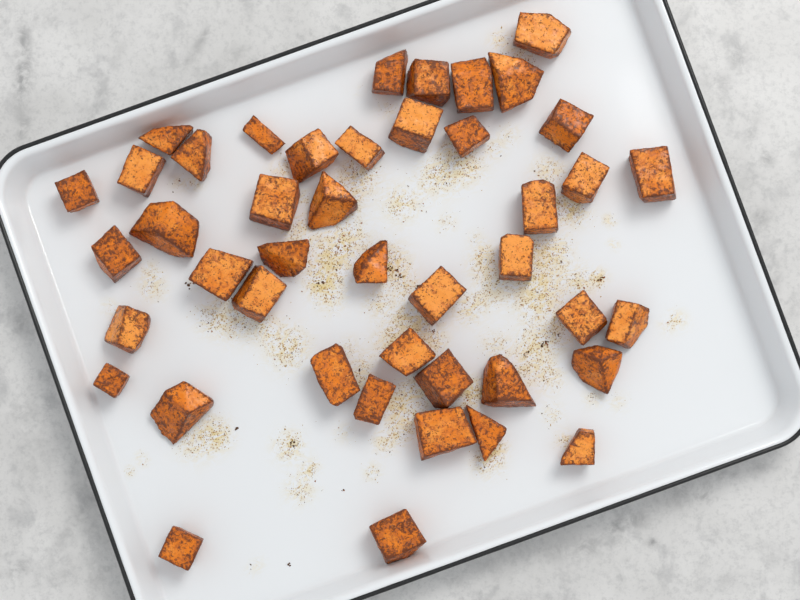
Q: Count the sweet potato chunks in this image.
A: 44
